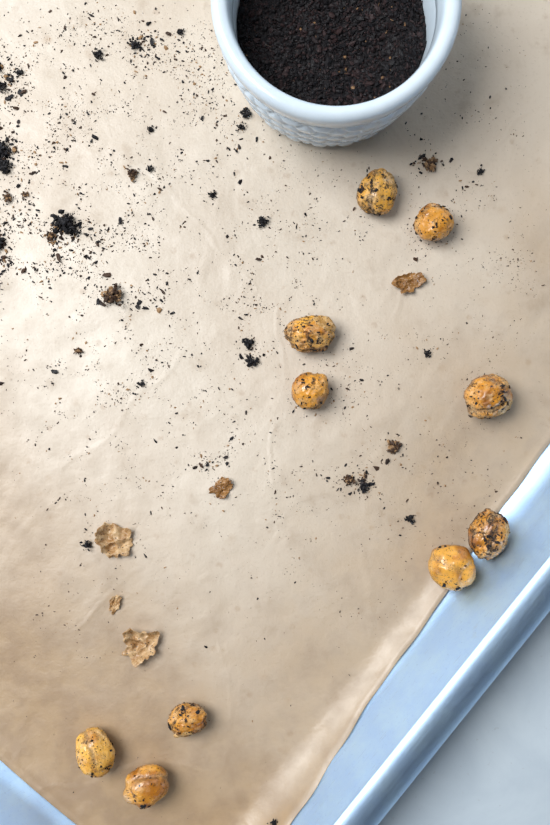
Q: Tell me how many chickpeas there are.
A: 10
